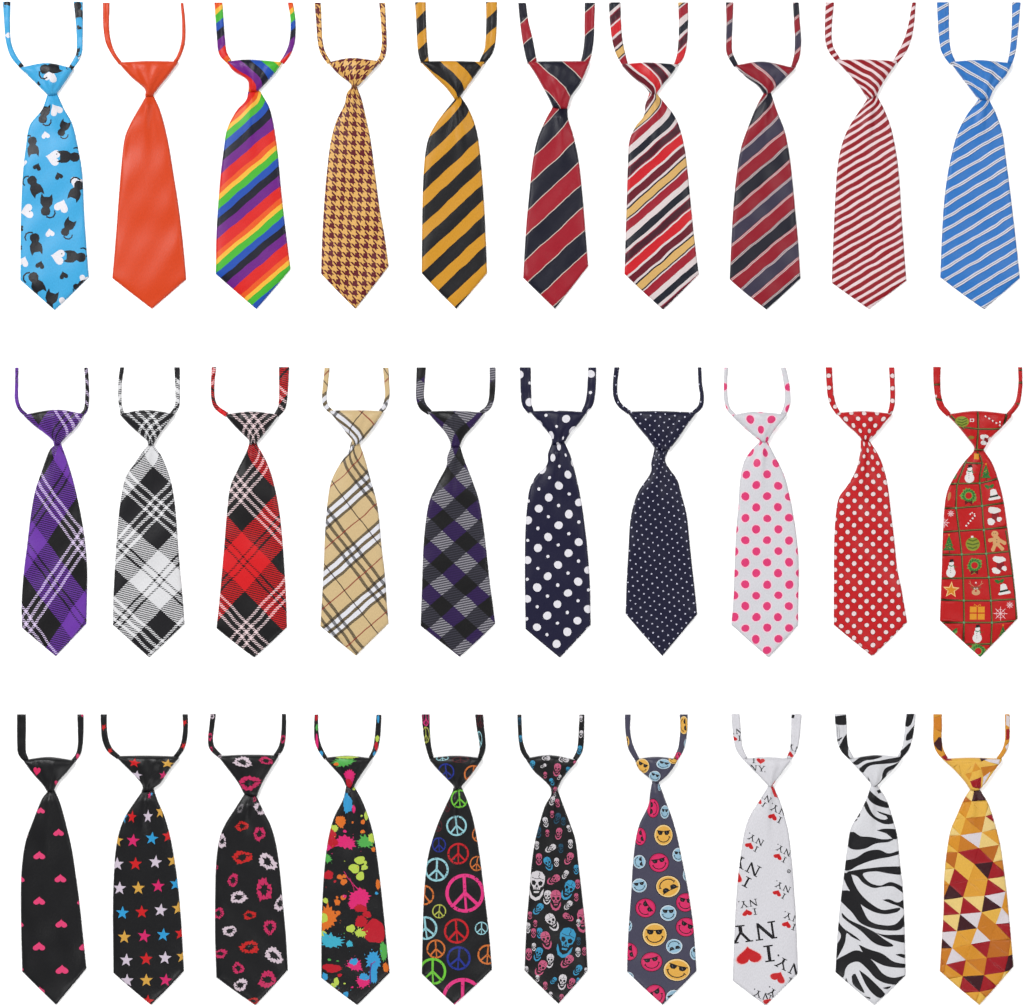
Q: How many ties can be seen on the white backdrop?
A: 30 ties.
